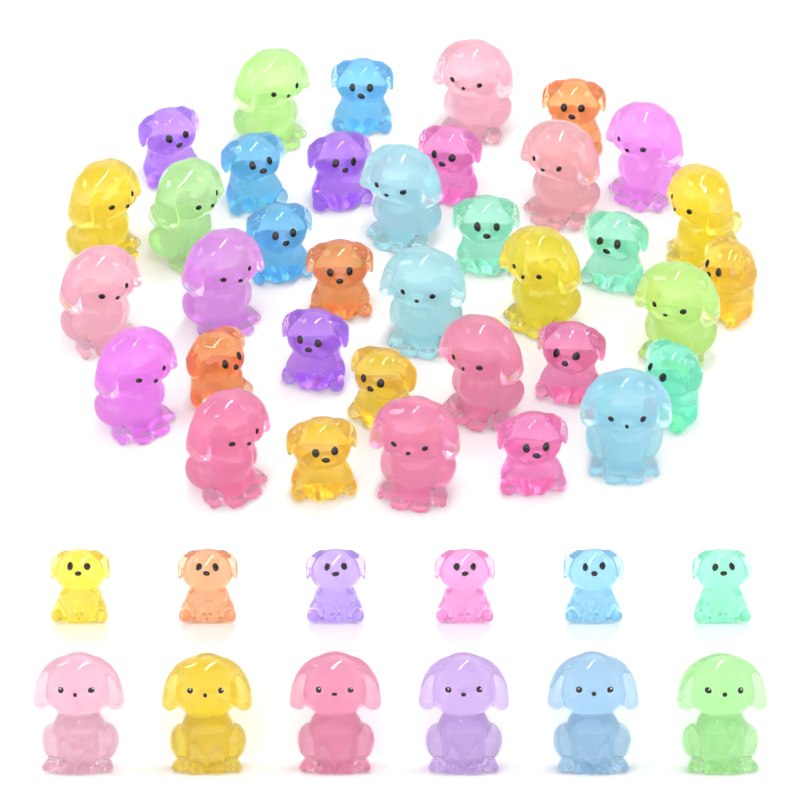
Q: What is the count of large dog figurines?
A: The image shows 24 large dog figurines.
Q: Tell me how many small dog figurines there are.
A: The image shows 24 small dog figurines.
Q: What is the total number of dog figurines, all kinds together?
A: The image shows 48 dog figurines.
